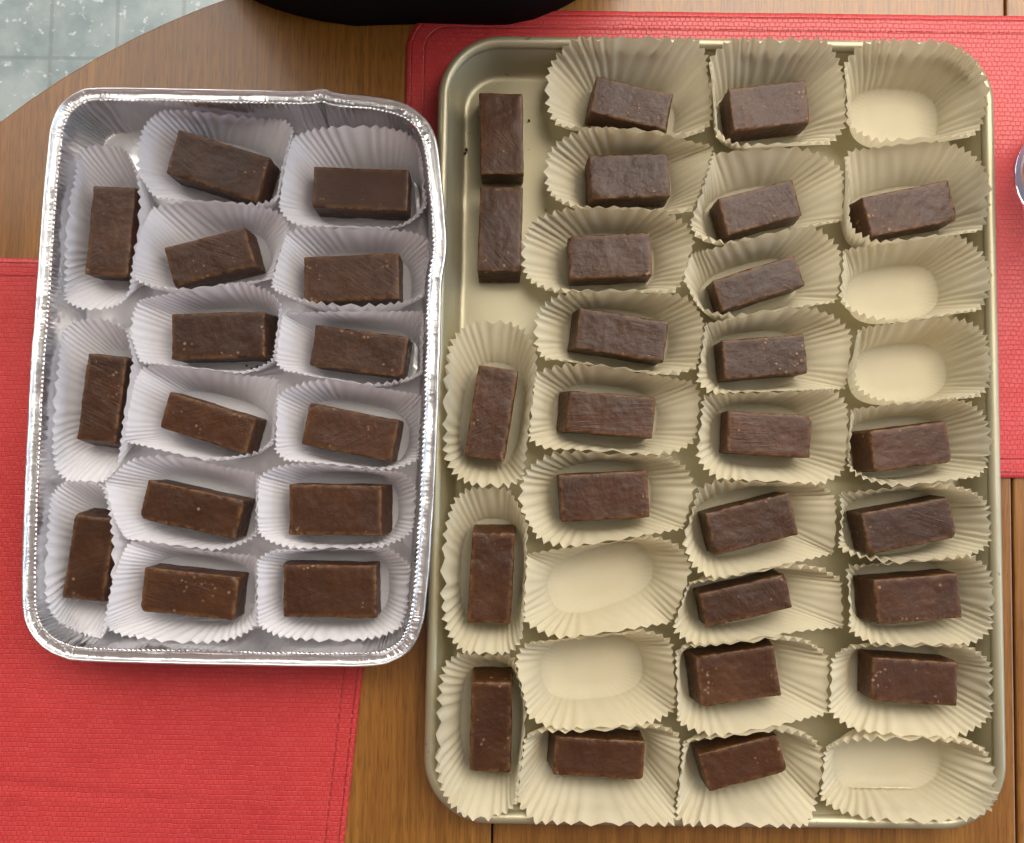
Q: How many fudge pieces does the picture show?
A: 41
